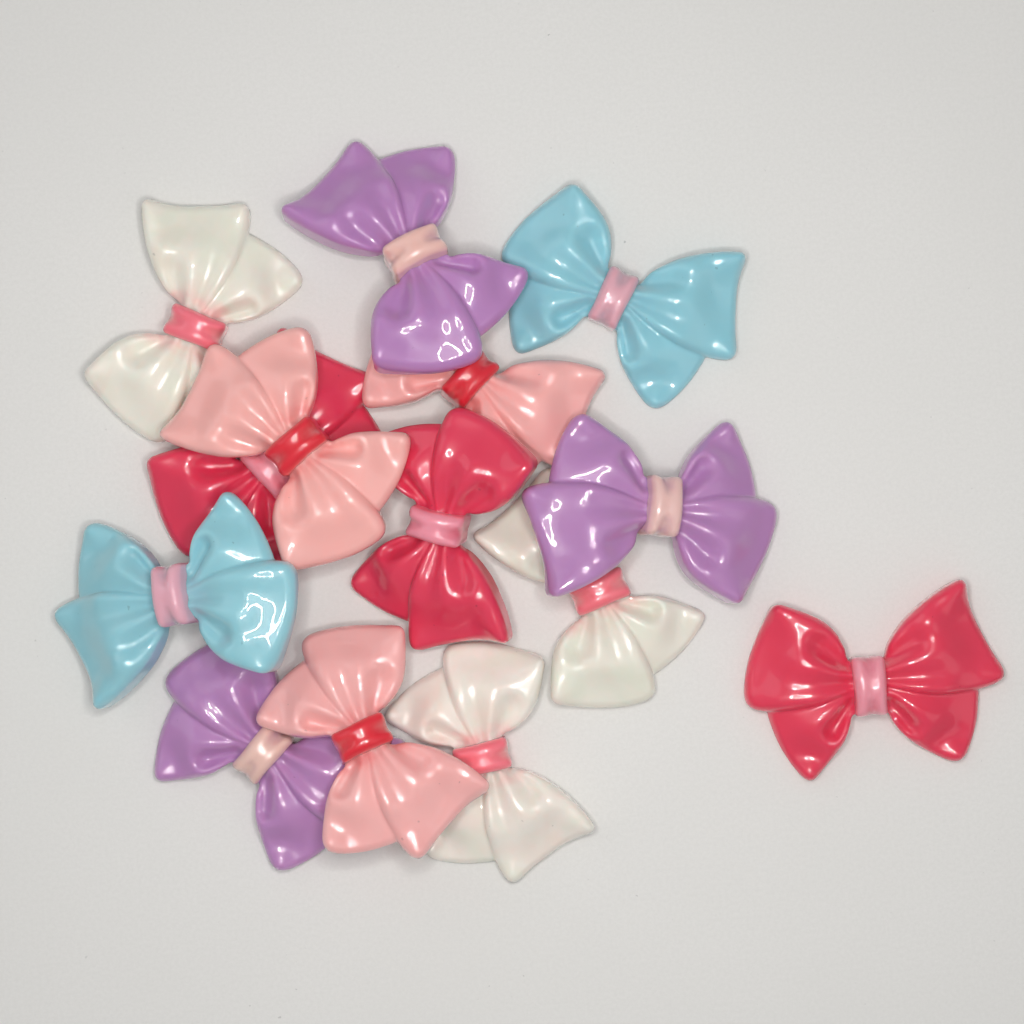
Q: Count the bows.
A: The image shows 14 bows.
